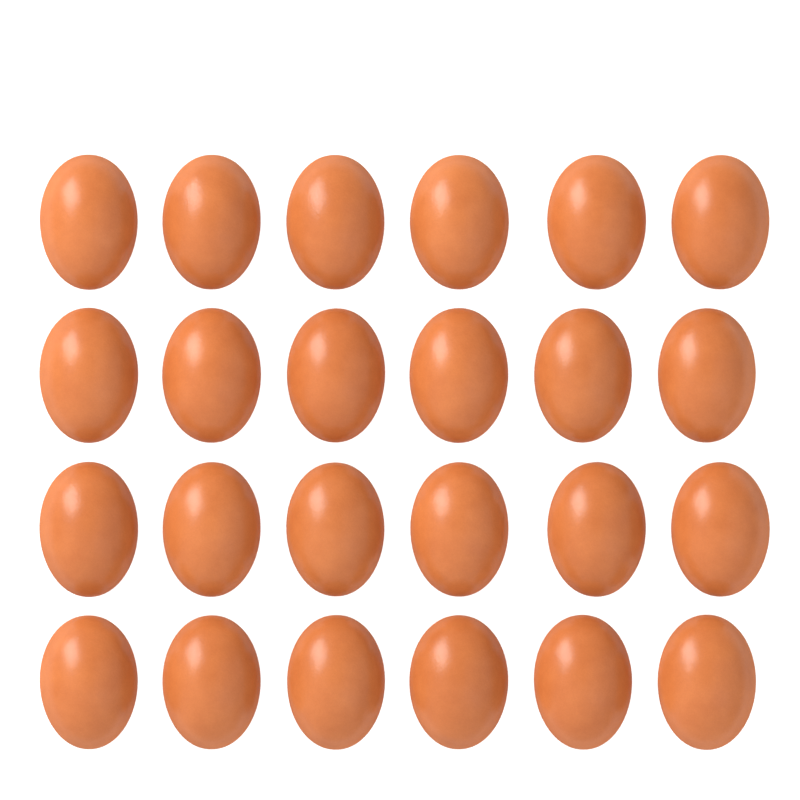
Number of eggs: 24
